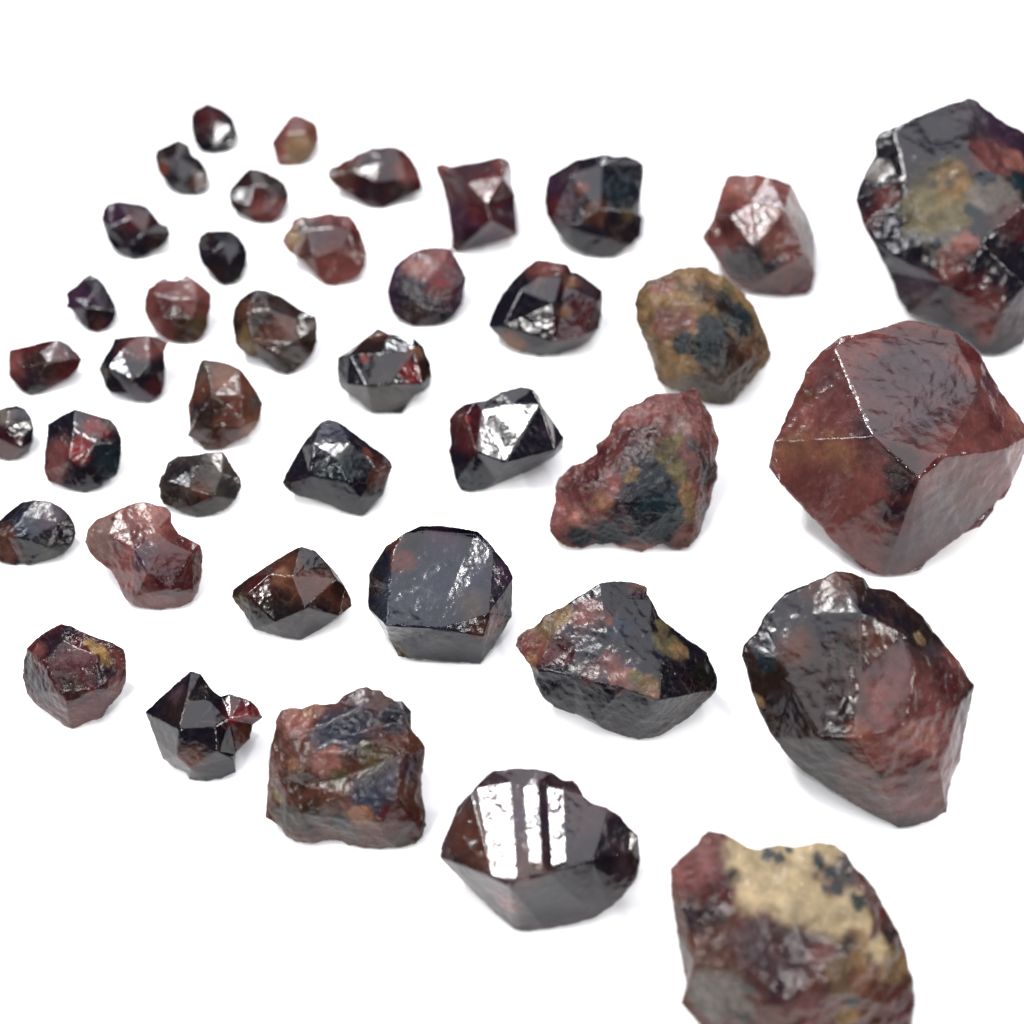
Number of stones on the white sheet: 40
